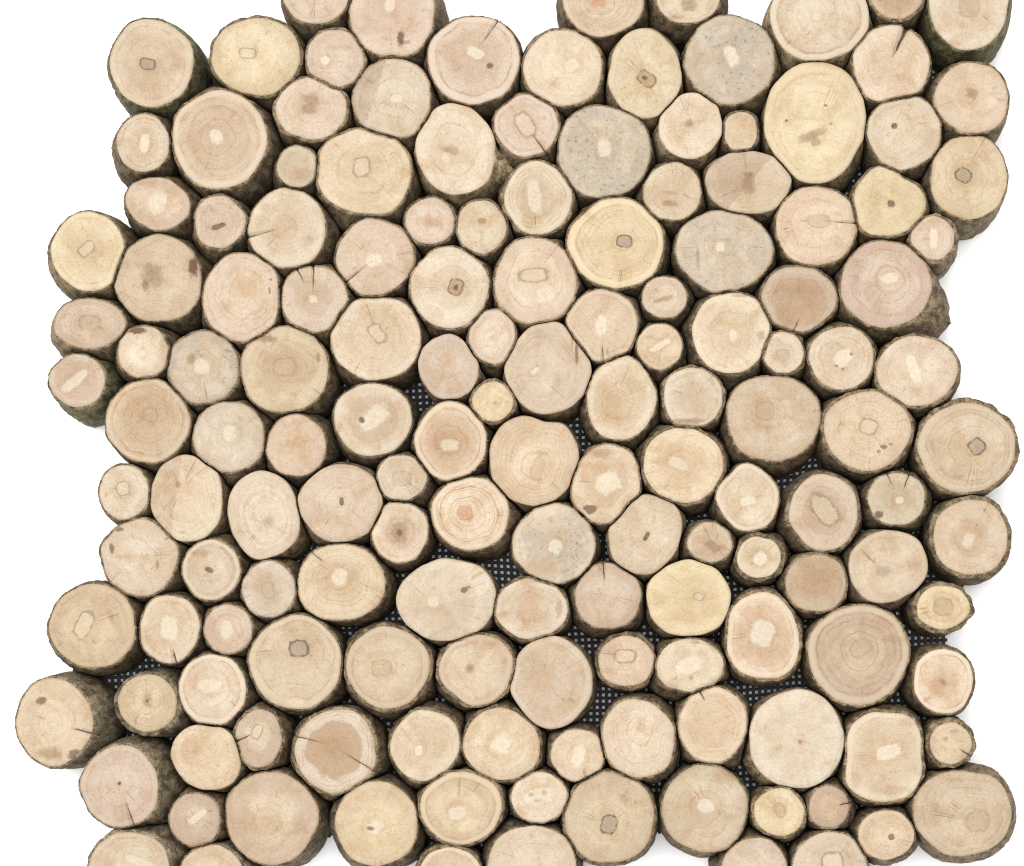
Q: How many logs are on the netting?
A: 152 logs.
